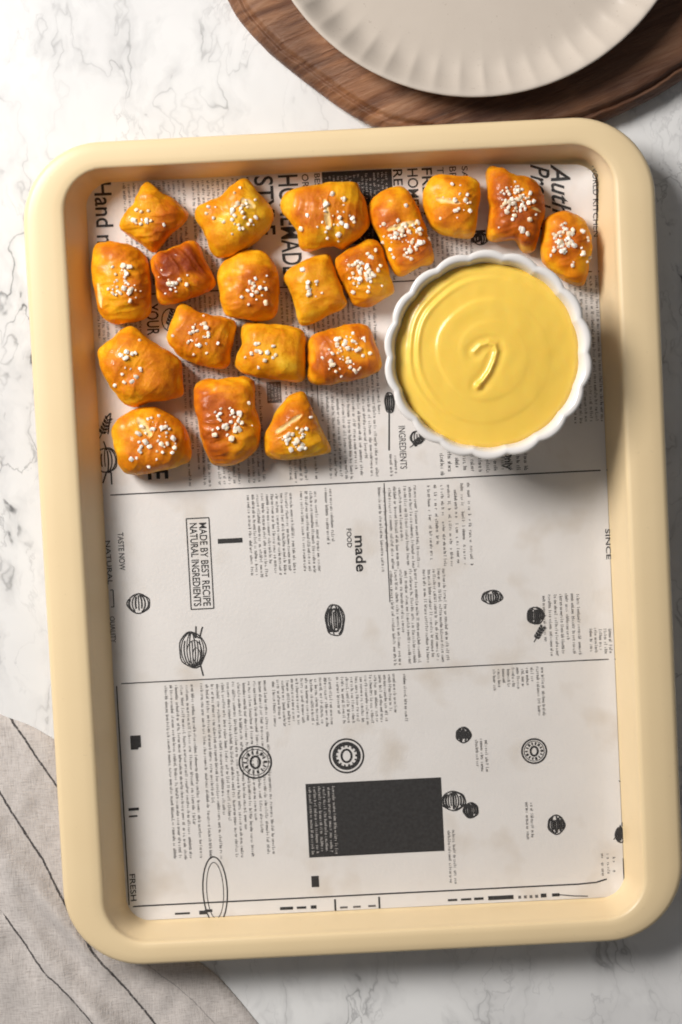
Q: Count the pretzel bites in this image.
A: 19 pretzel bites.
